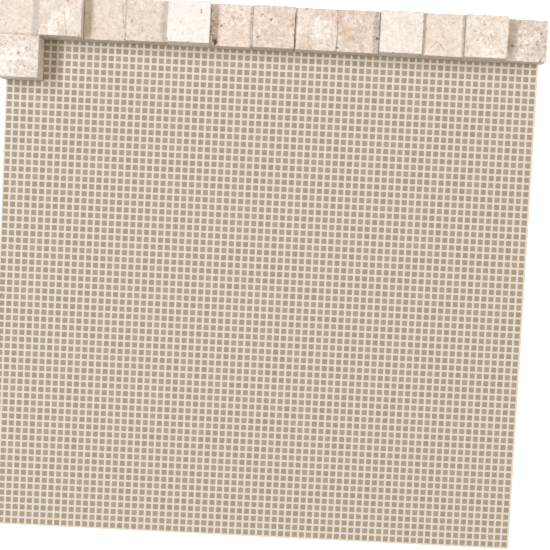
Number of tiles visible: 14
